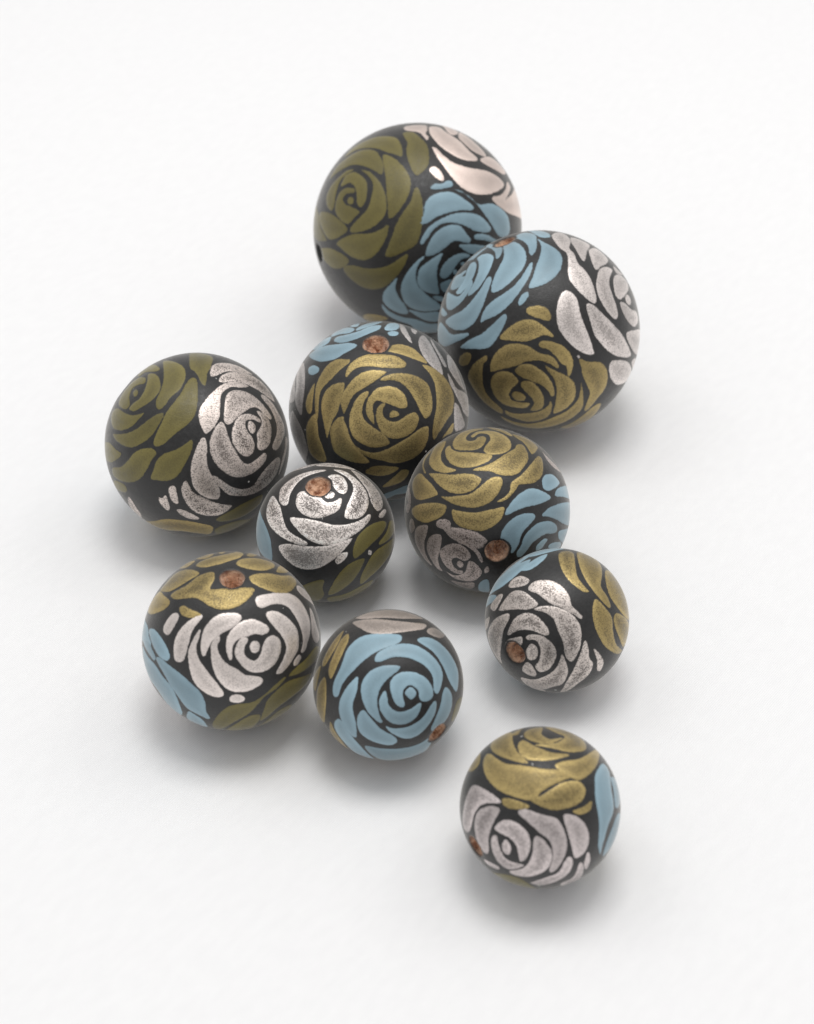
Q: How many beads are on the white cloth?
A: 10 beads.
